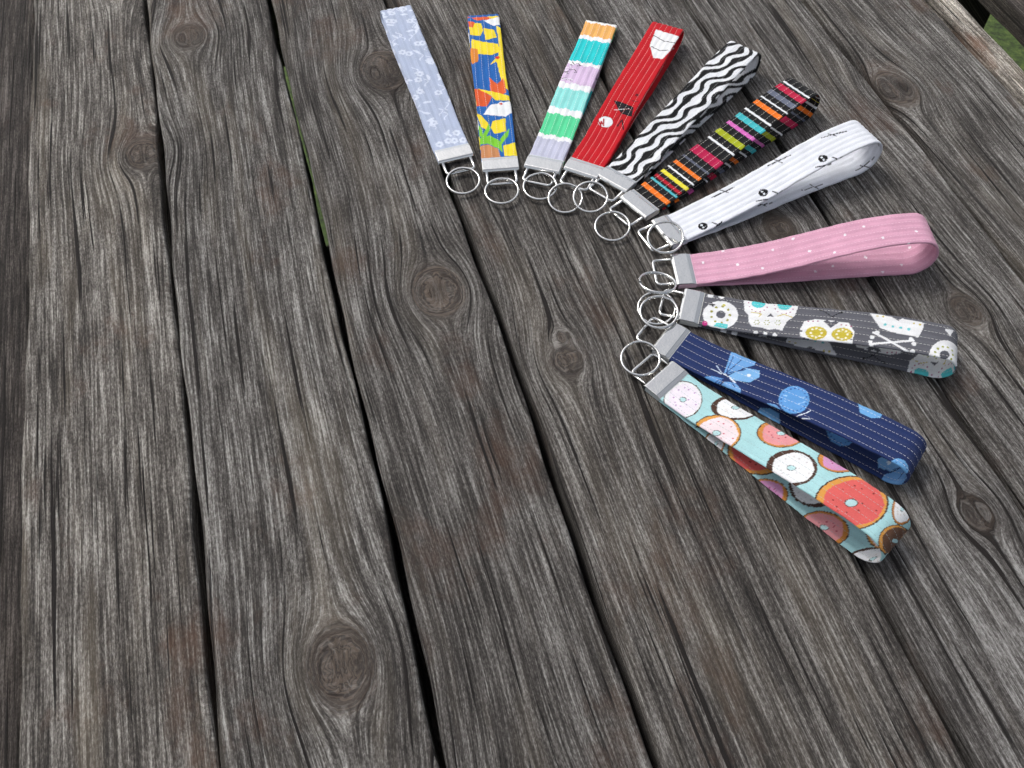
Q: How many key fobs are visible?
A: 11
